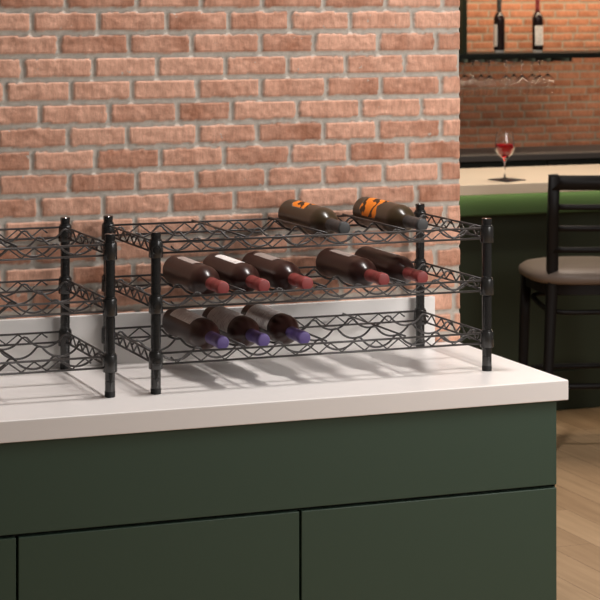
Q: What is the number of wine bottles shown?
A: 12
